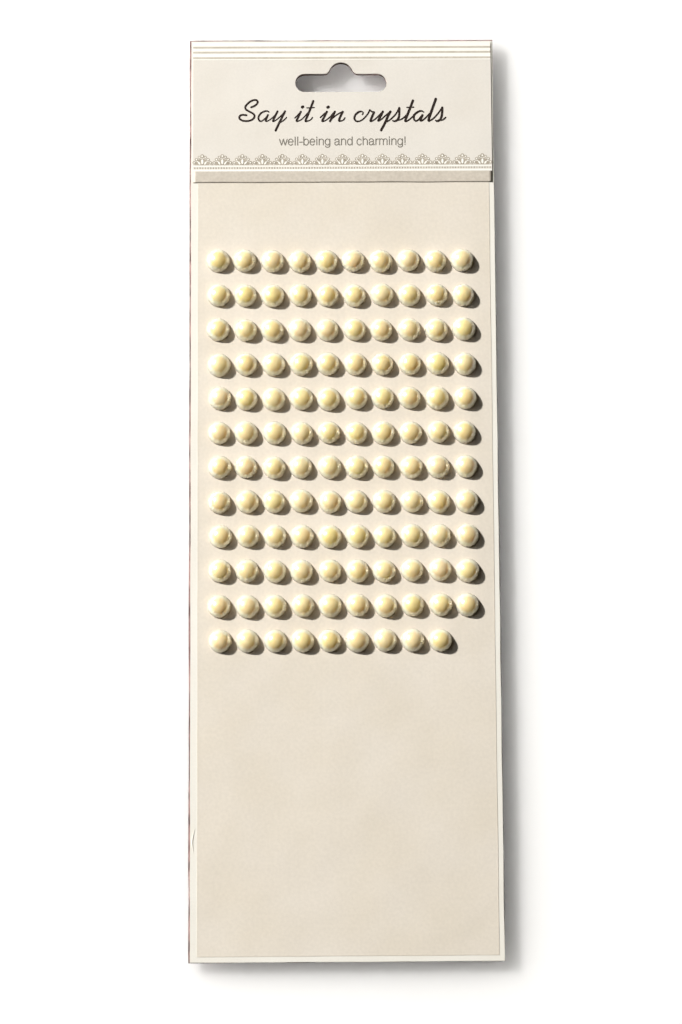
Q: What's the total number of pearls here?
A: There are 119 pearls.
